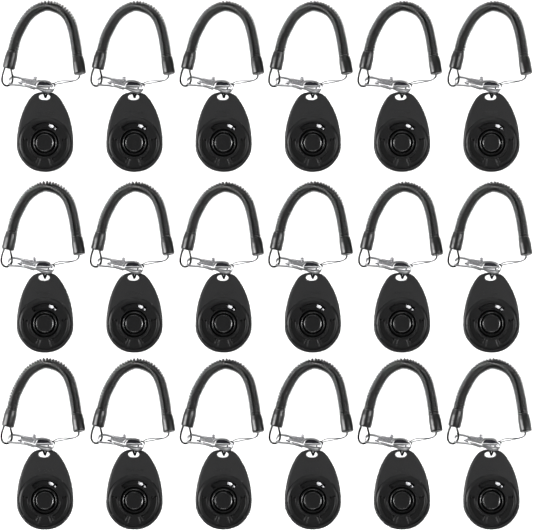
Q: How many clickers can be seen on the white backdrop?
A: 18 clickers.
